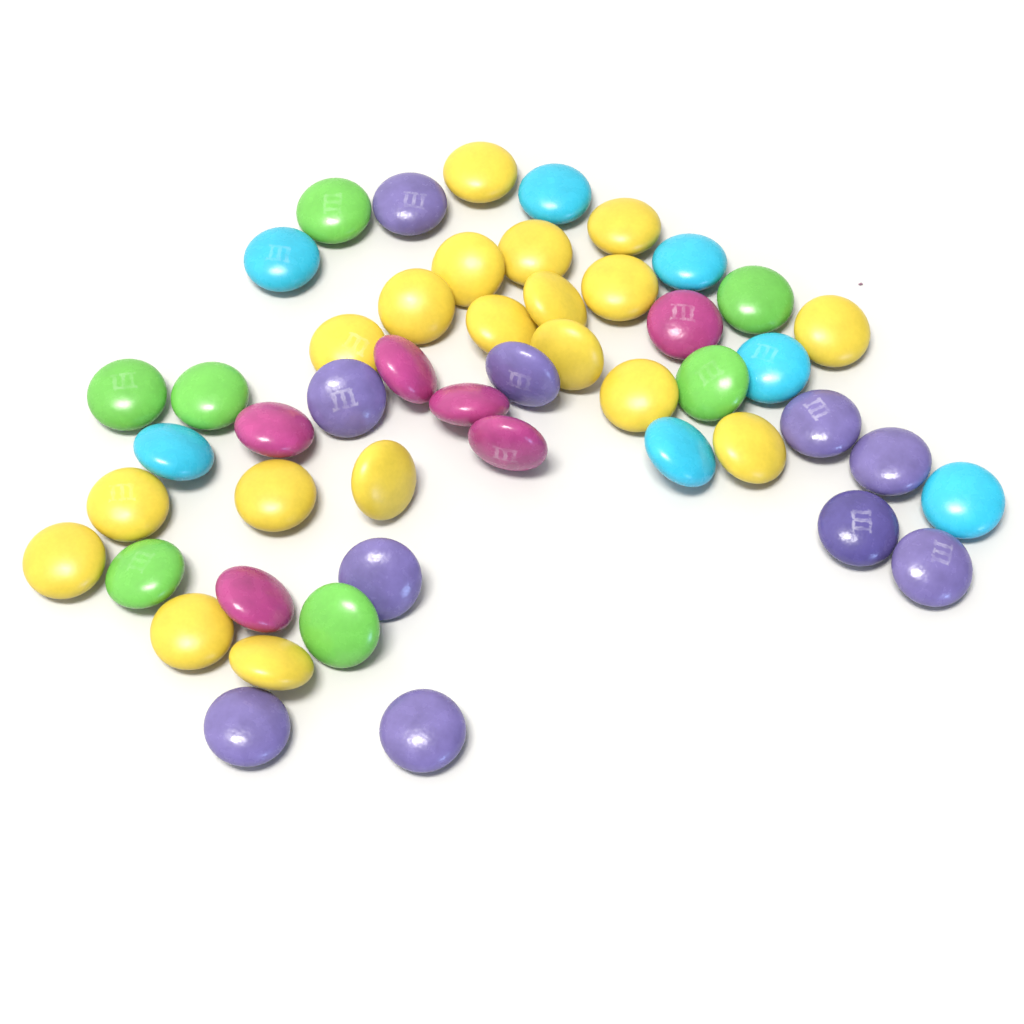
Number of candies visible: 49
